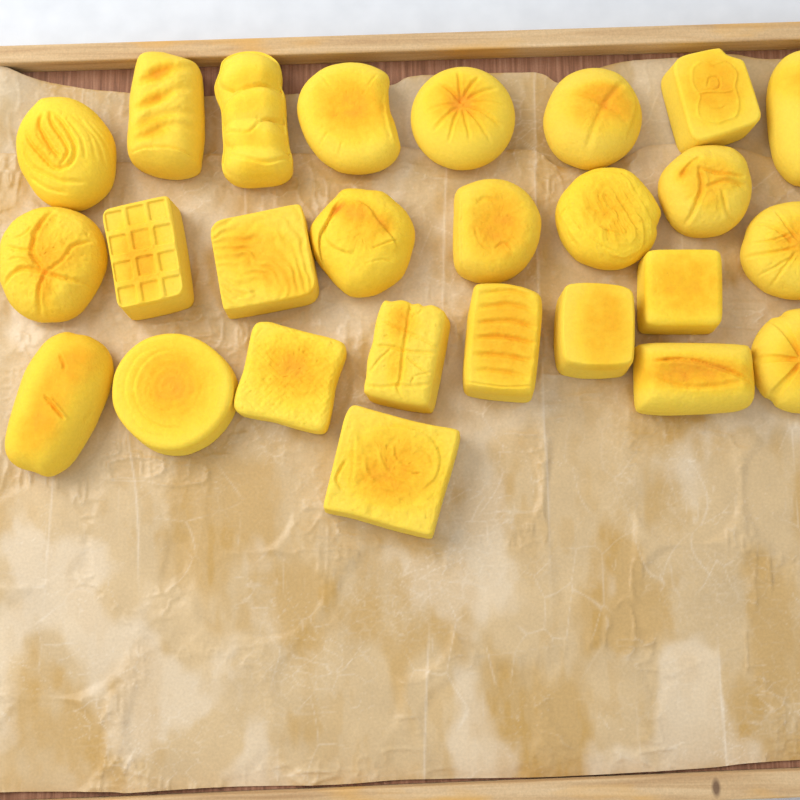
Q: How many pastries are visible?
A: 26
